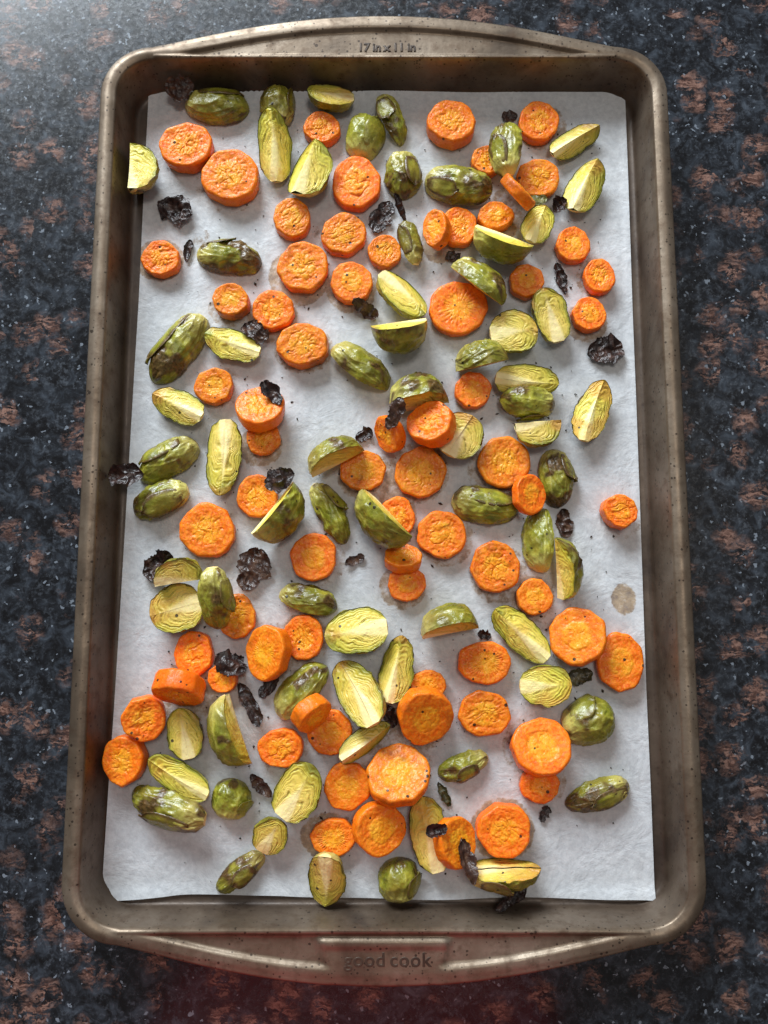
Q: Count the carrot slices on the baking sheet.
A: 71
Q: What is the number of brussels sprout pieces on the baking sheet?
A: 71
